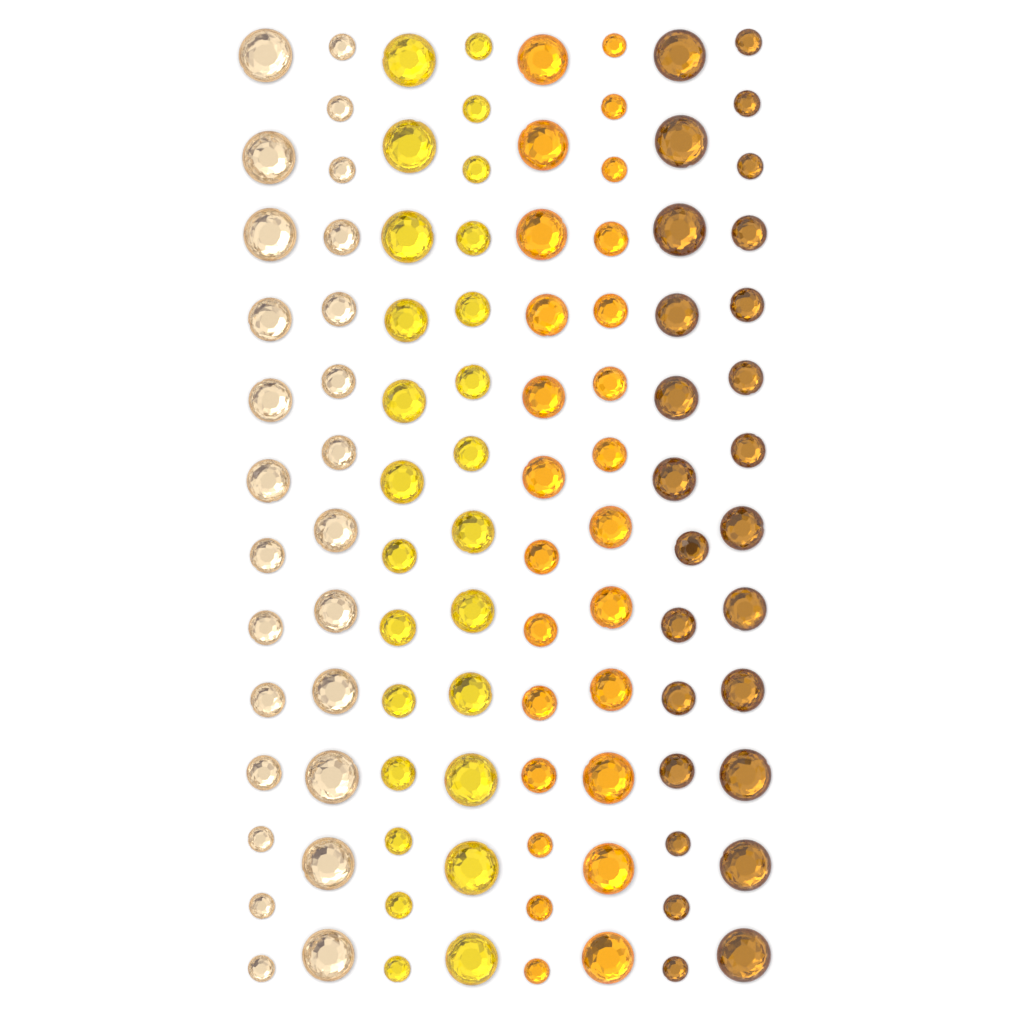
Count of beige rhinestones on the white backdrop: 26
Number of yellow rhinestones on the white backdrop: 26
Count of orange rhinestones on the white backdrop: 26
